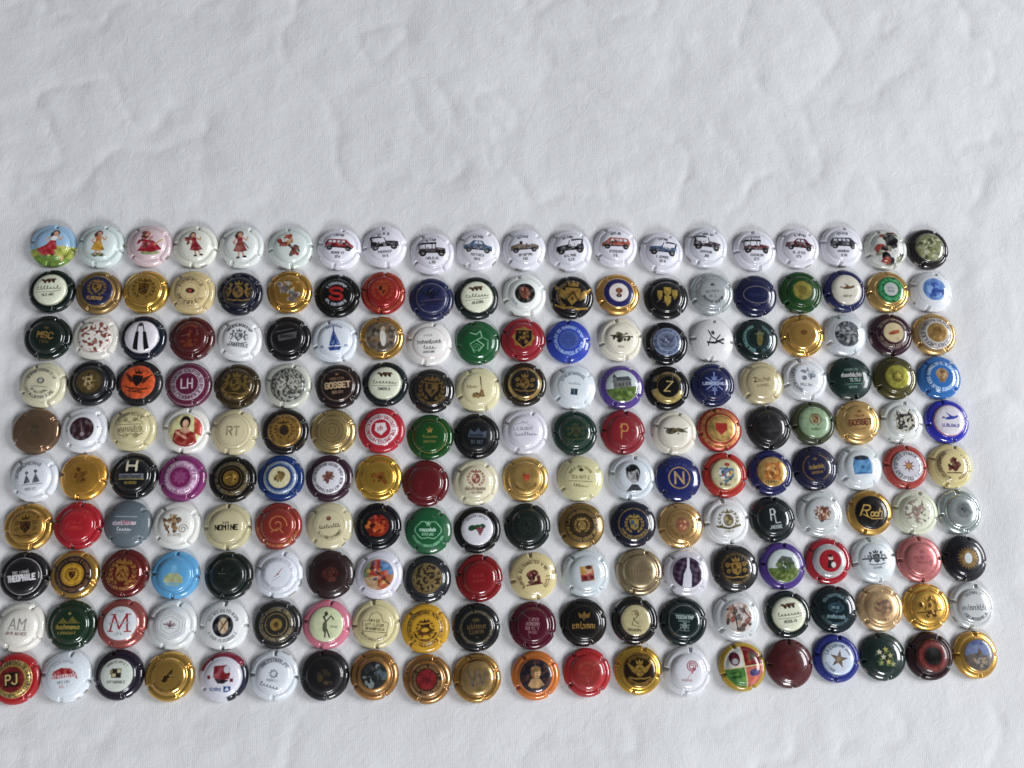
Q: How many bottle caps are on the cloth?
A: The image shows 200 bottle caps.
